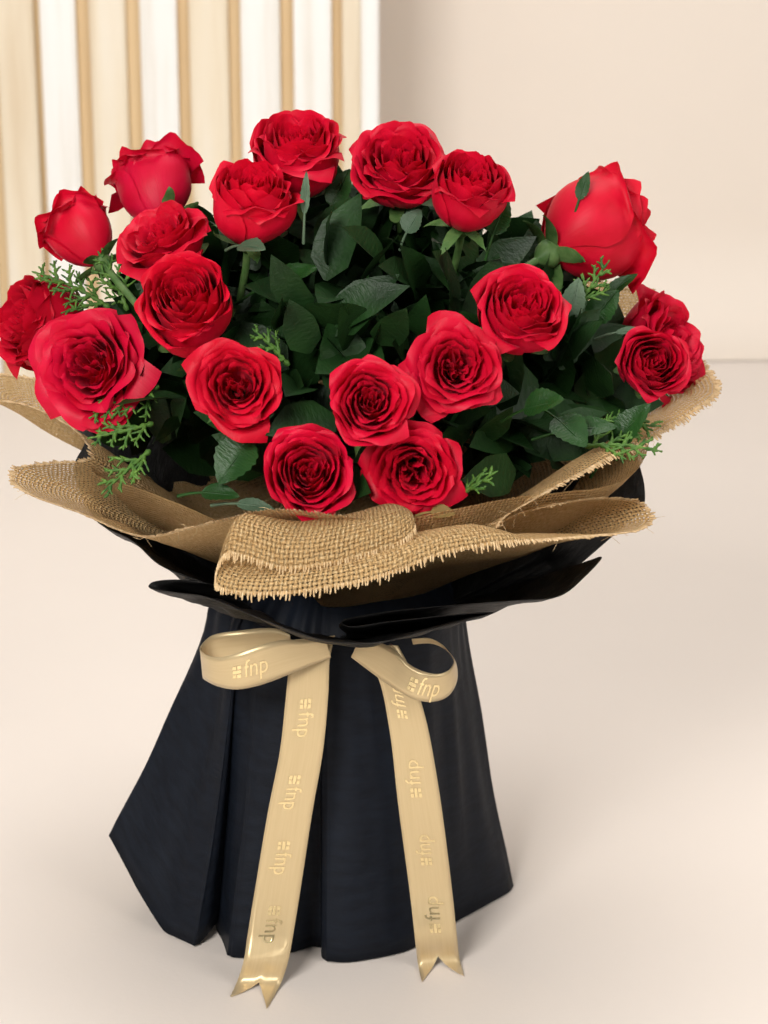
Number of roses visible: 19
